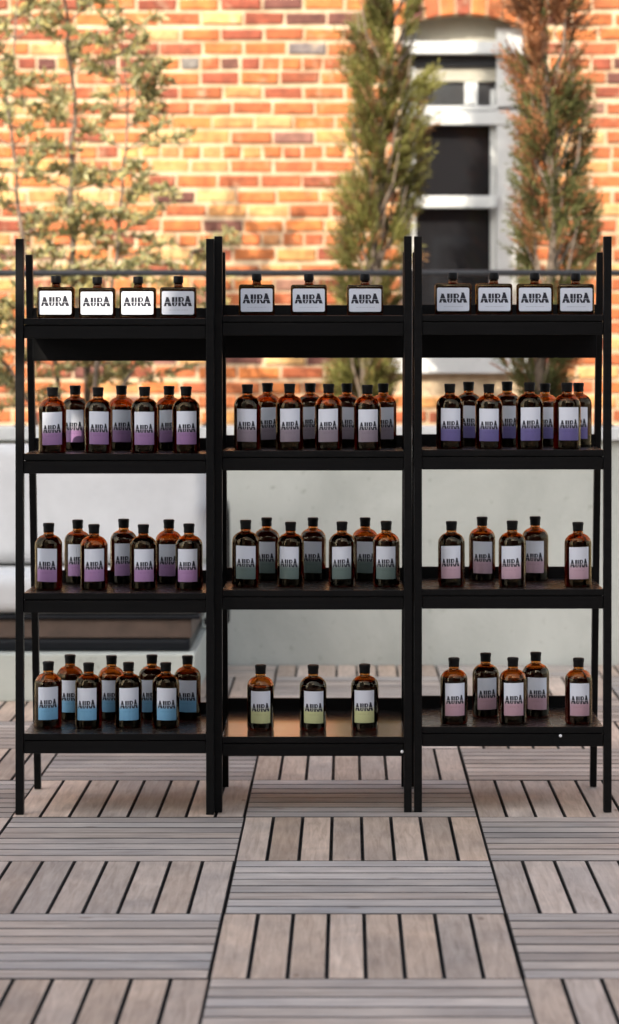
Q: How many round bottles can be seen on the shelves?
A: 58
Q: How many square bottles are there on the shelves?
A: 11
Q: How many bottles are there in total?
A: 69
